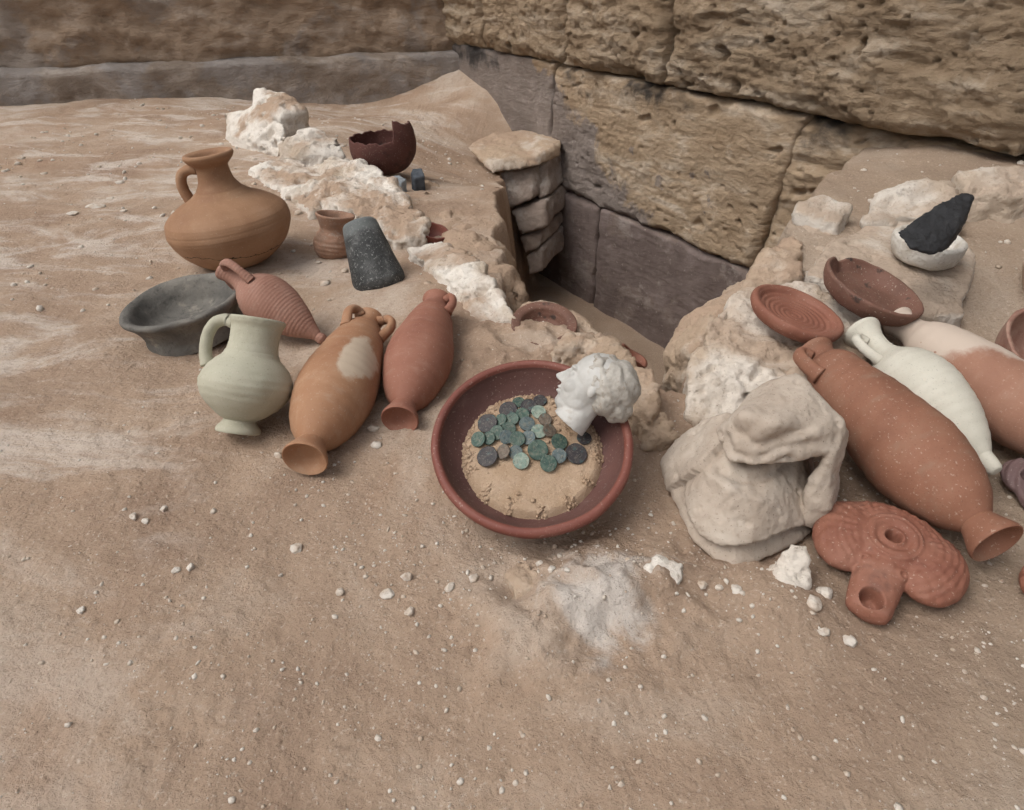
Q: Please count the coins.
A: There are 30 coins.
